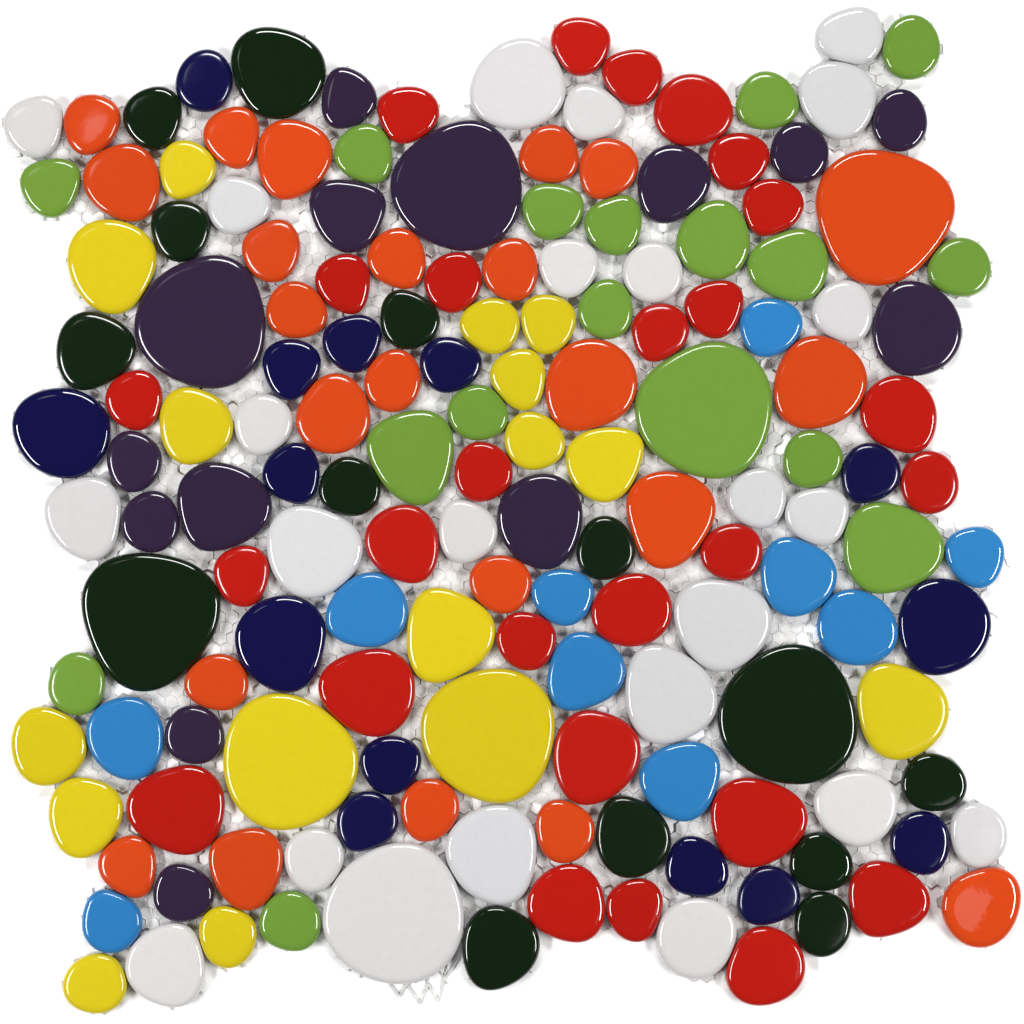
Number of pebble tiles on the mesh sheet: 159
